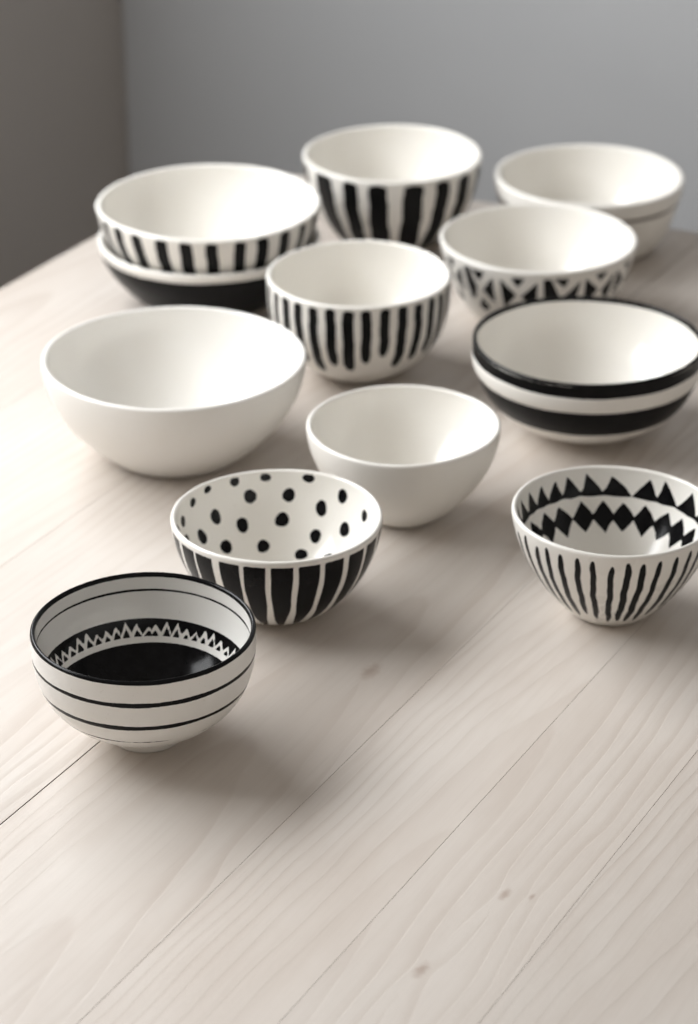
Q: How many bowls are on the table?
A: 12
